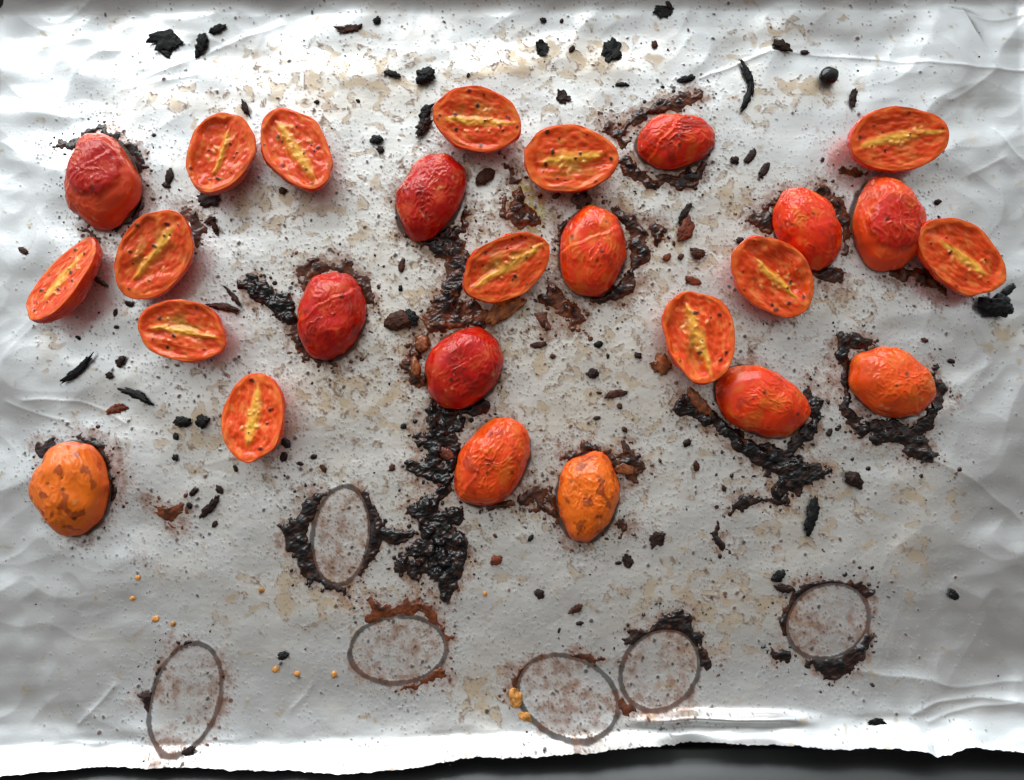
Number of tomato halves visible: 26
